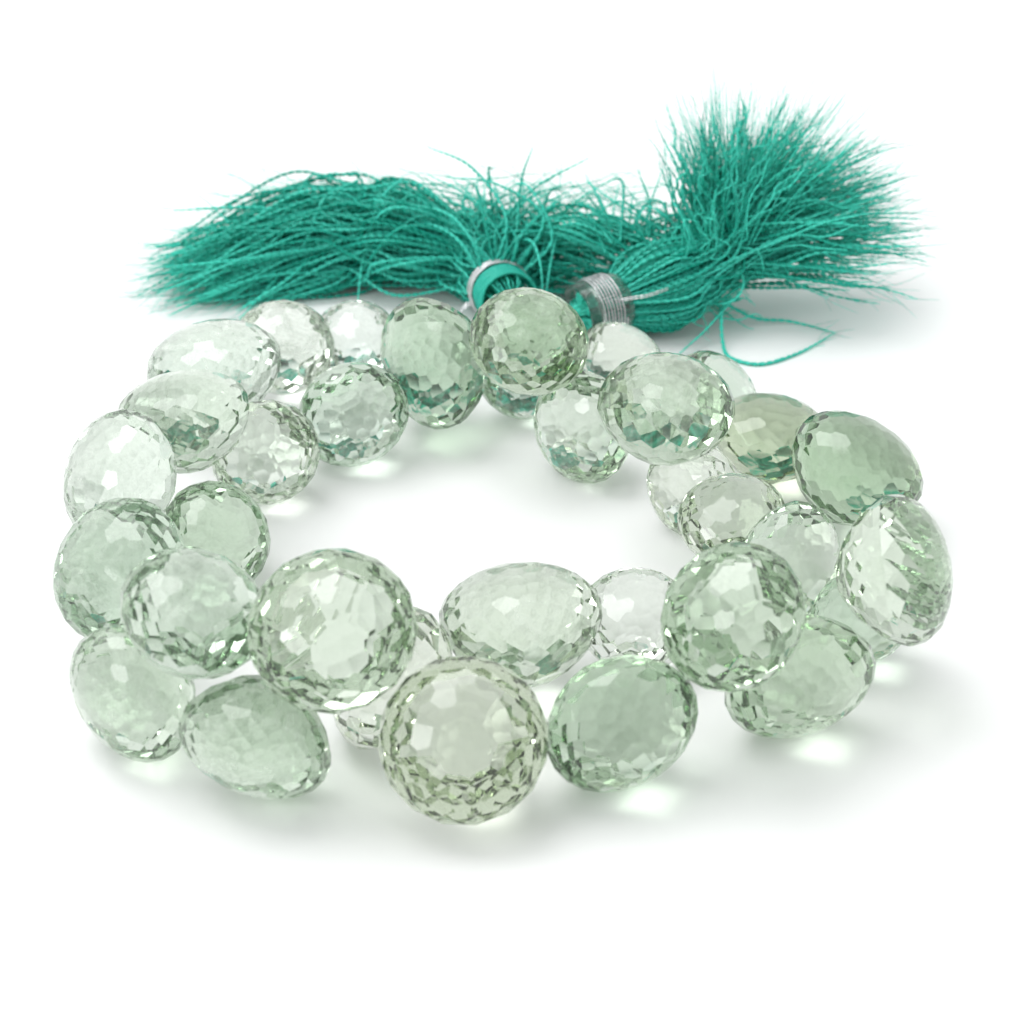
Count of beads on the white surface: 34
